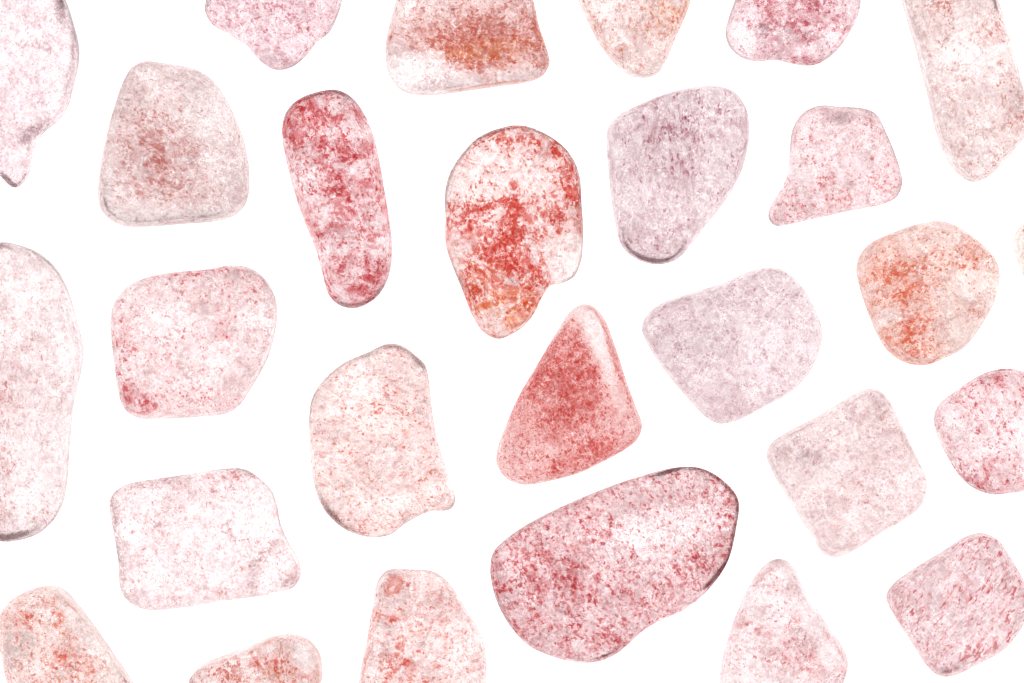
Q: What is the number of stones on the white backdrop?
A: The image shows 27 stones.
